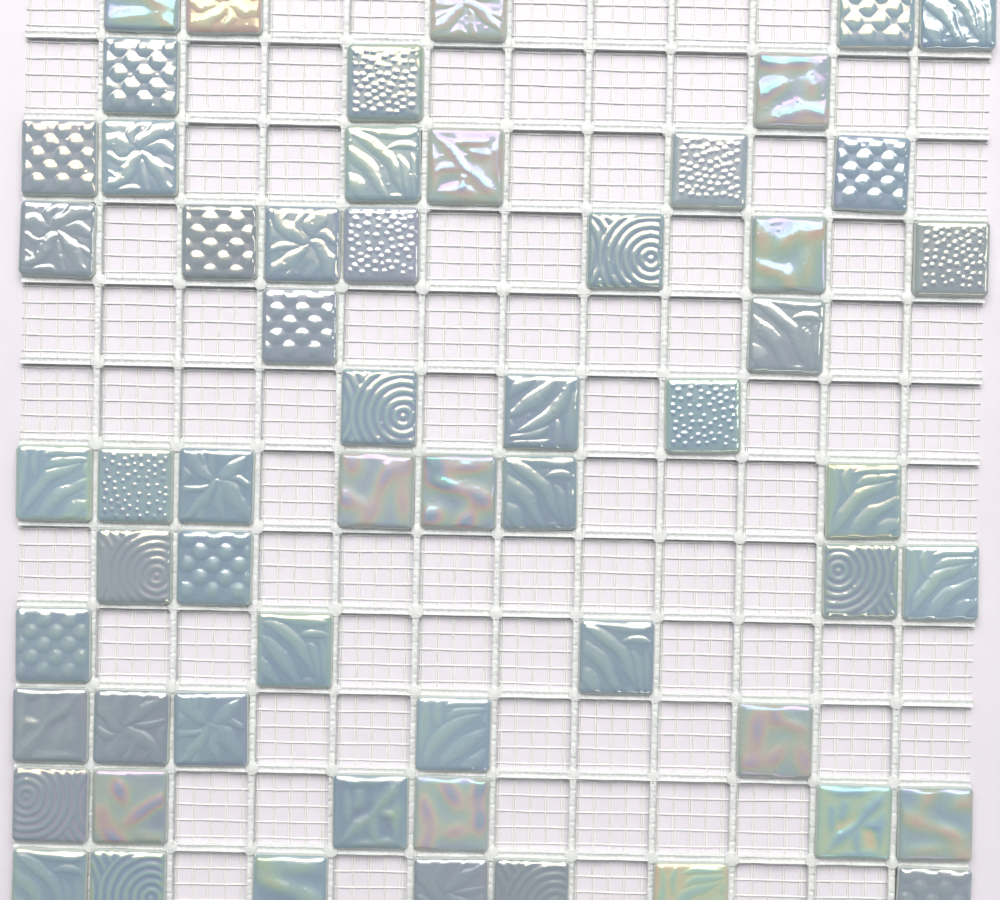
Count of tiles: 58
